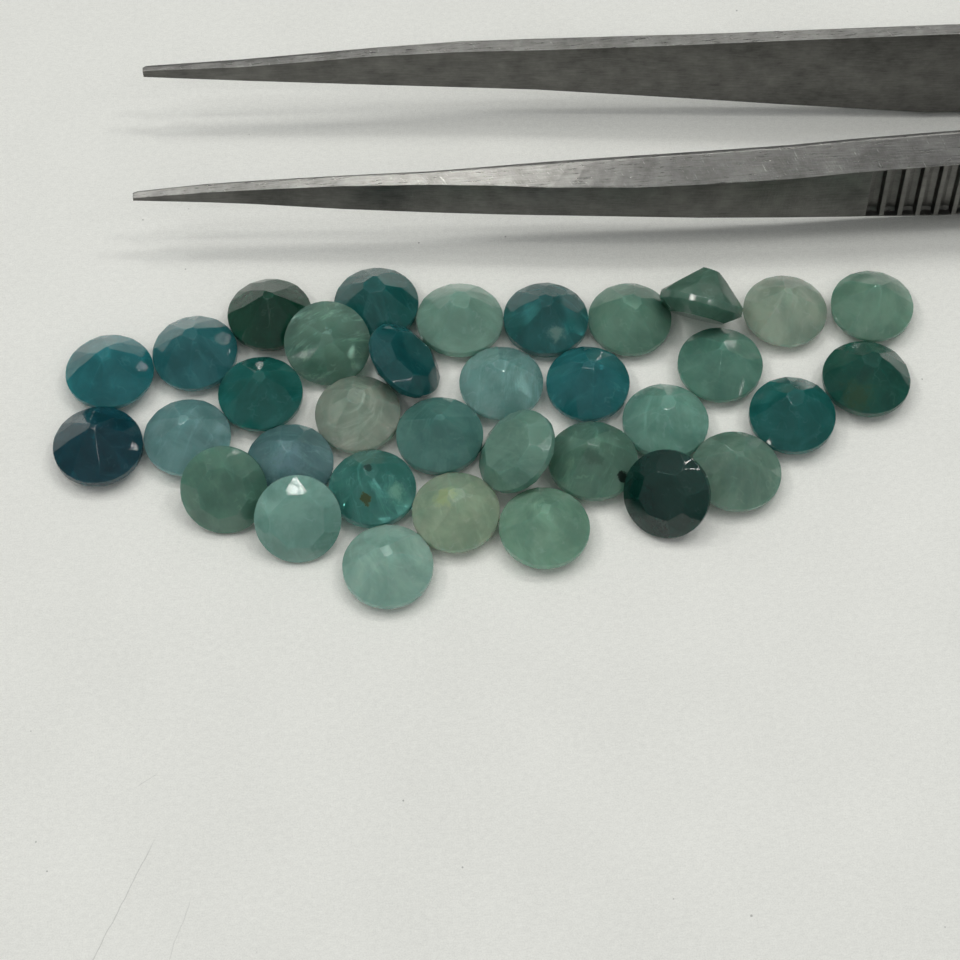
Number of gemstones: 34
